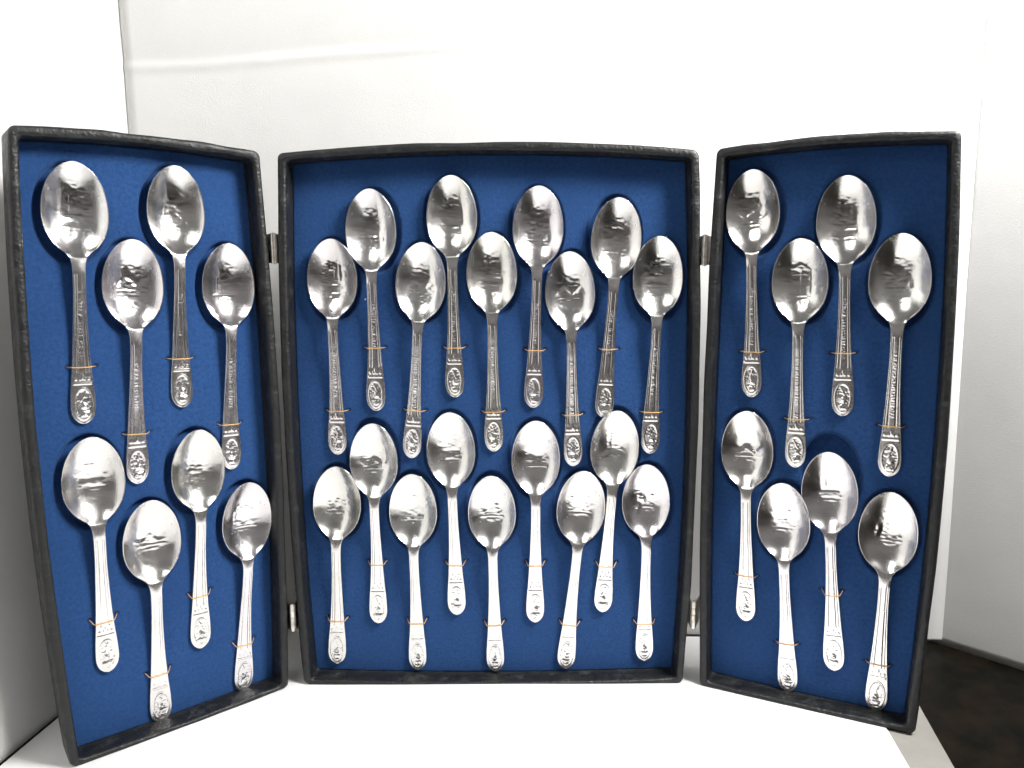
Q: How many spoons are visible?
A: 34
